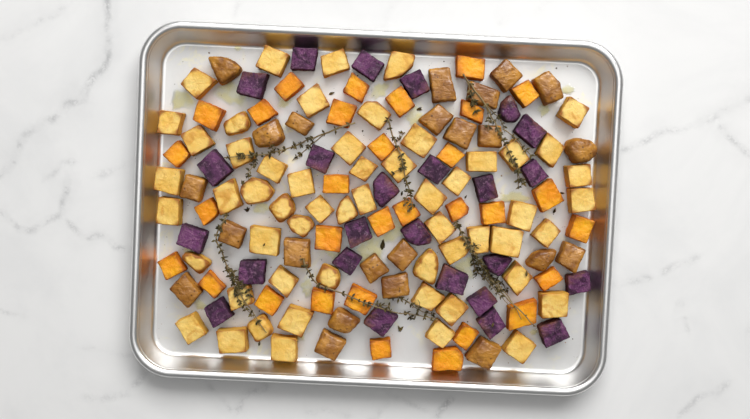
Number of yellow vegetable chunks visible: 56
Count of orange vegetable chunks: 31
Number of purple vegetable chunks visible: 25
